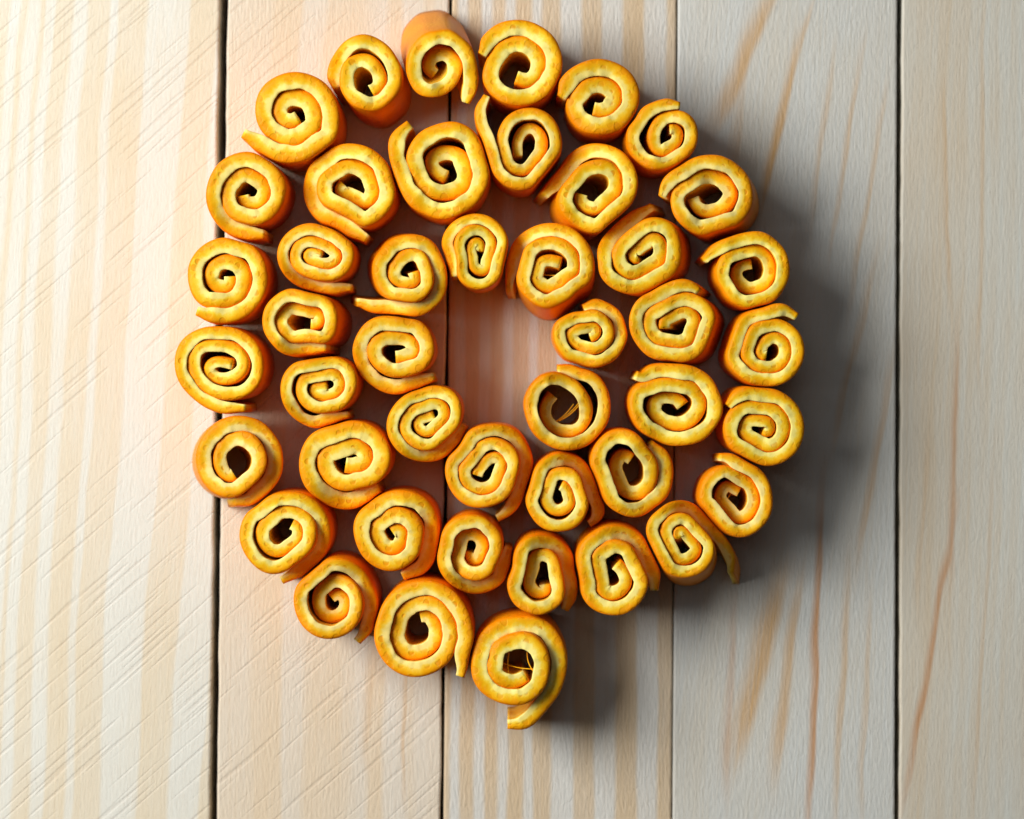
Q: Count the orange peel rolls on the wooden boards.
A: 45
